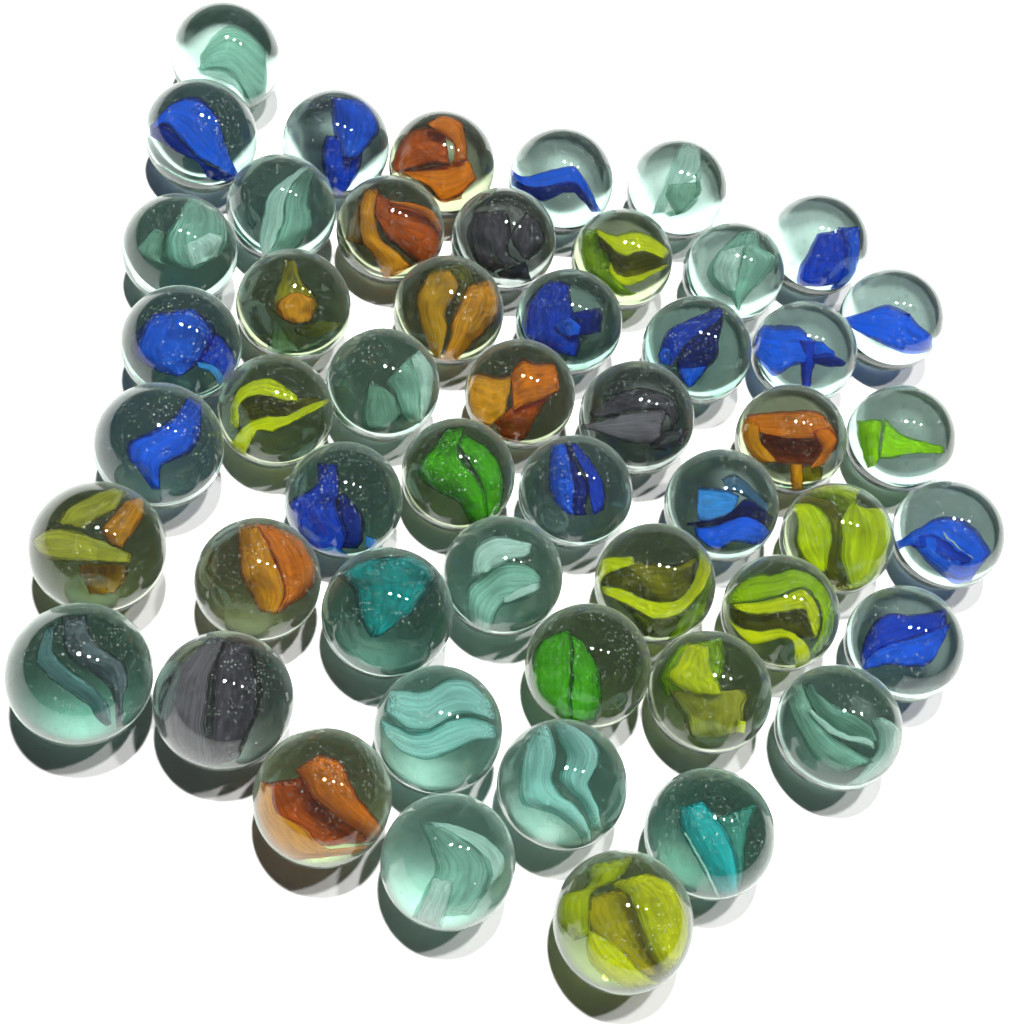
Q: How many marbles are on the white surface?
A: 51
